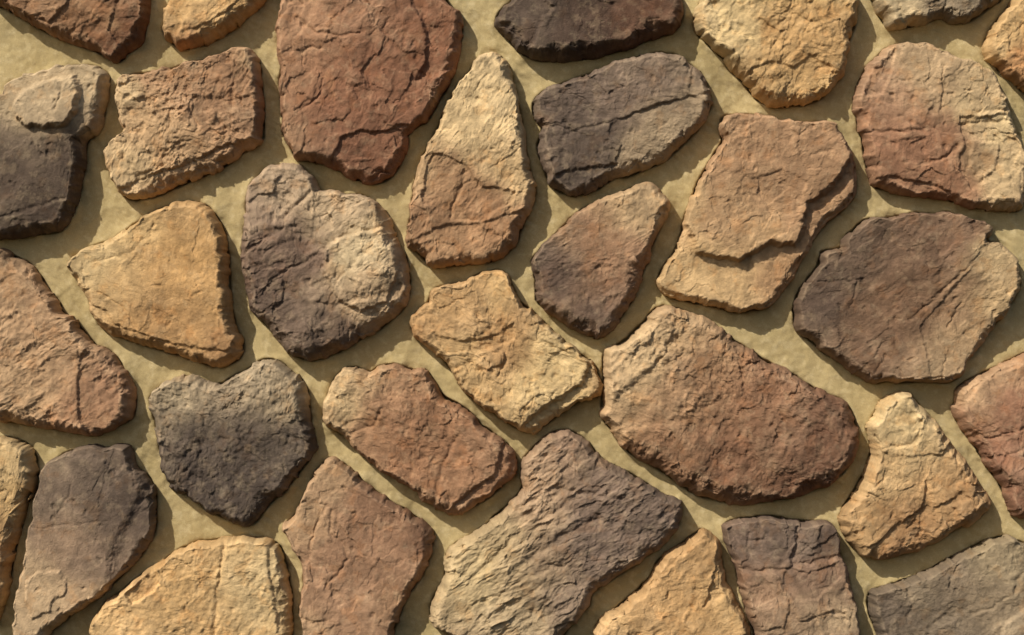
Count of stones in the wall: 32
